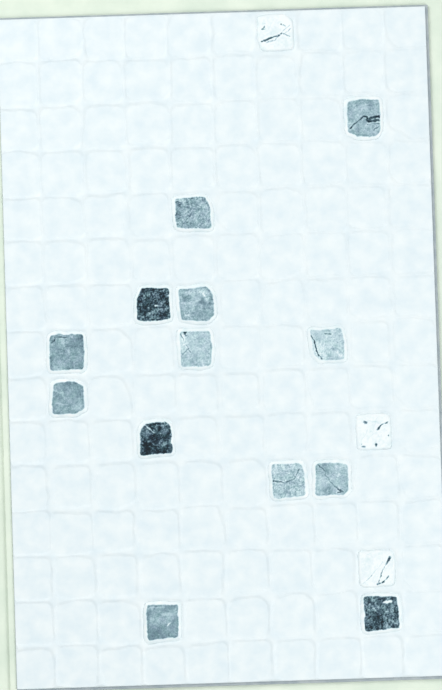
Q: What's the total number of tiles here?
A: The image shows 16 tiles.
